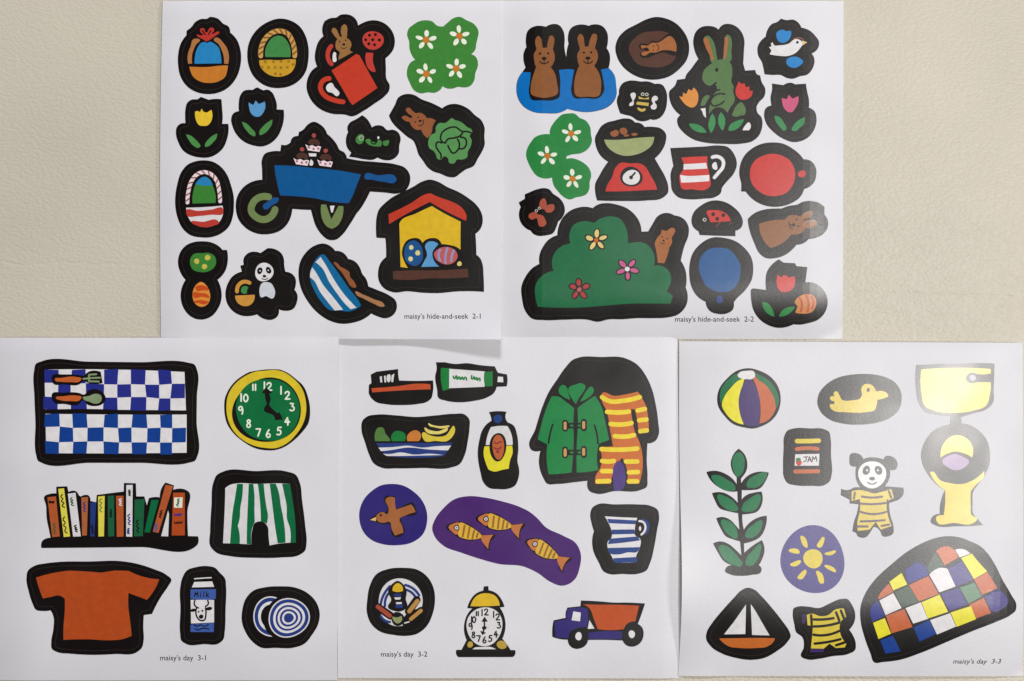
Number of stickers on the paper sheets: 58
